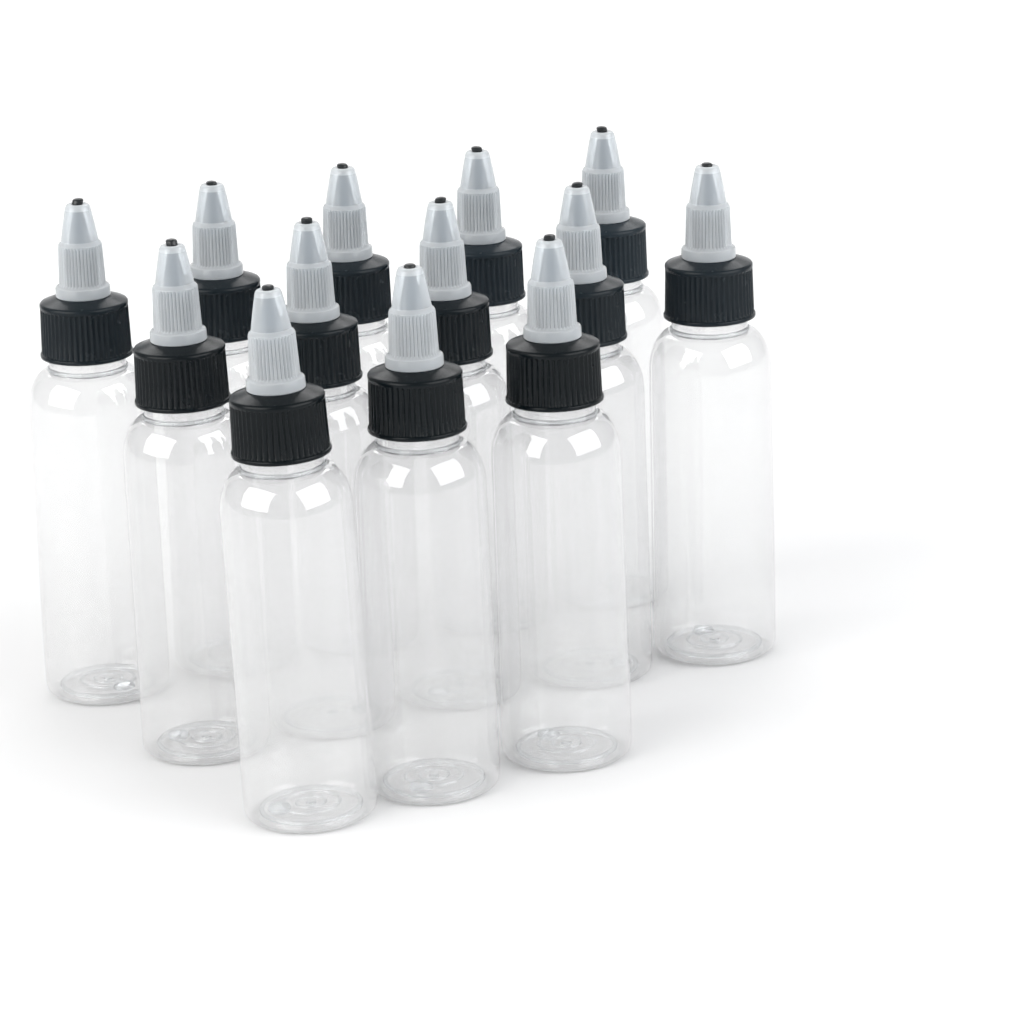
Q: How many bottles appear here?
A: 13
